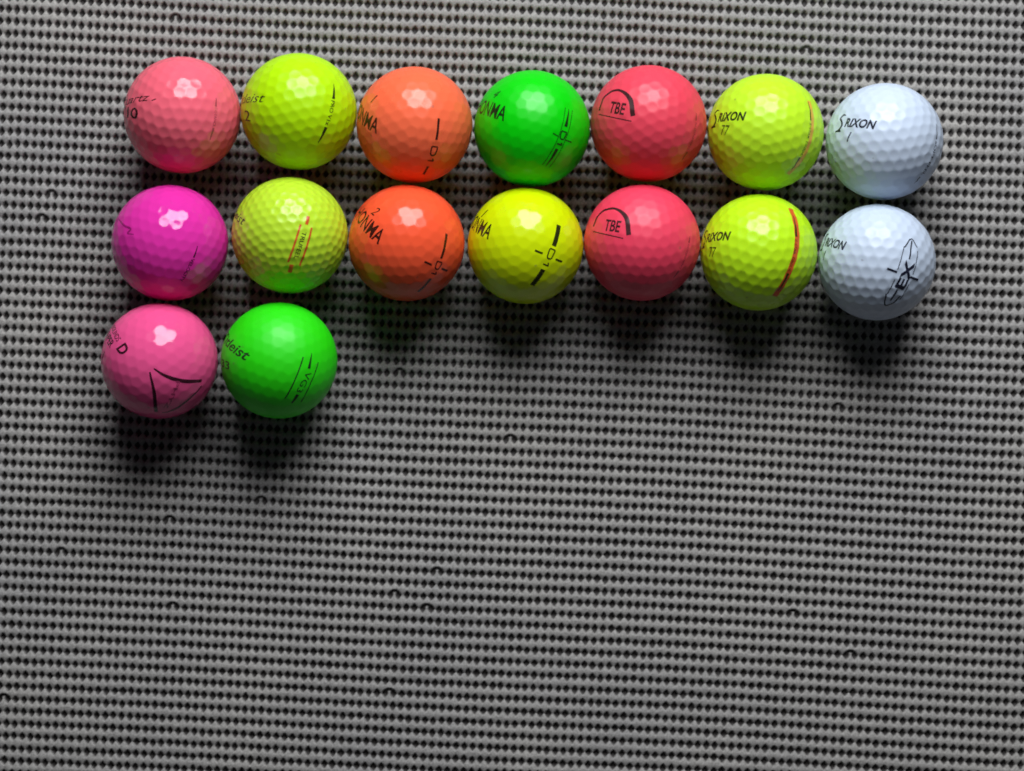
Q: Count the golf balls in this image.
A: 16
